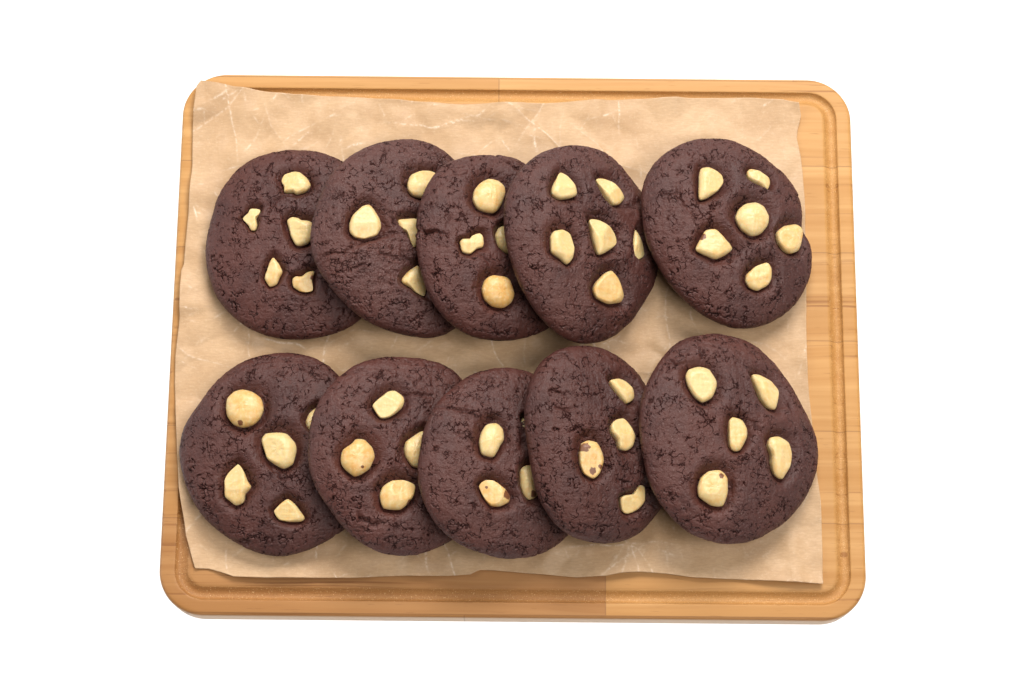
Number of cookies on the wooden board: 10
